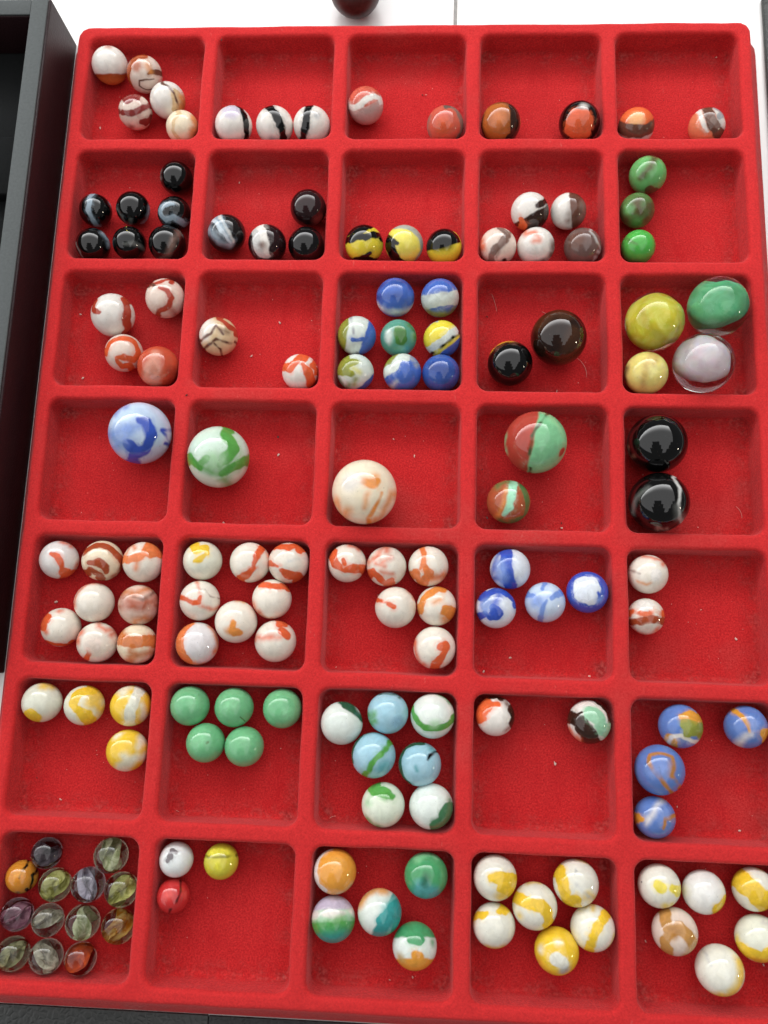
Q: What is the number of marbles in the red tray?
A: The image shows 146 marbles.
